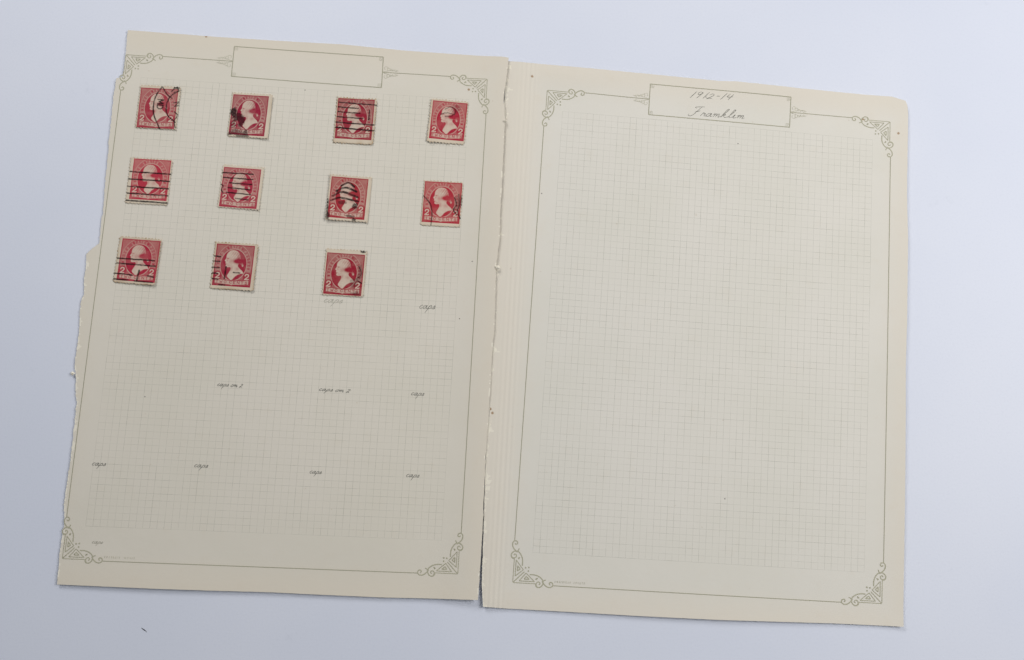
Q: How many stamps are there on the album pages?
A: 11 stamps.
